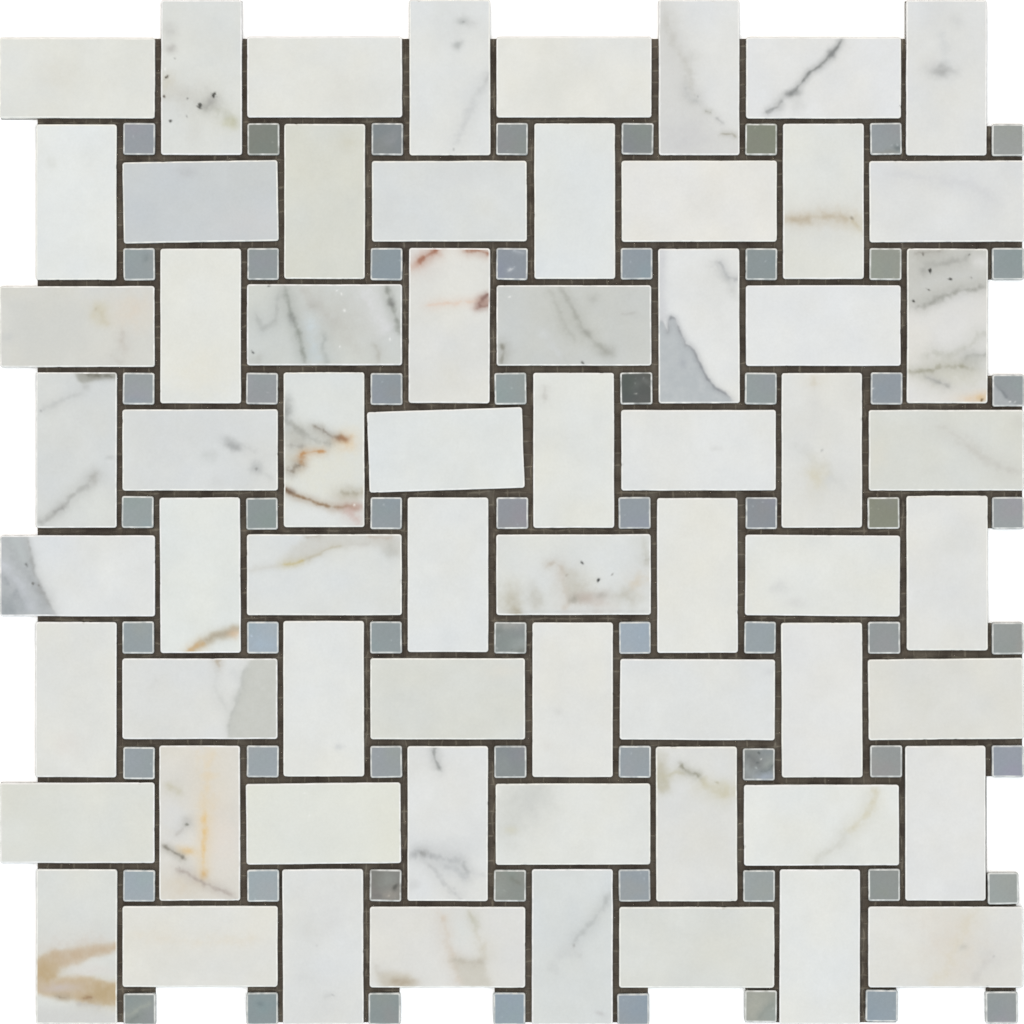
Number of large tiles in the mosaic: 64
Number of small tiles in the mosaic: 64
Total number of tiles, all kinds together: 128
